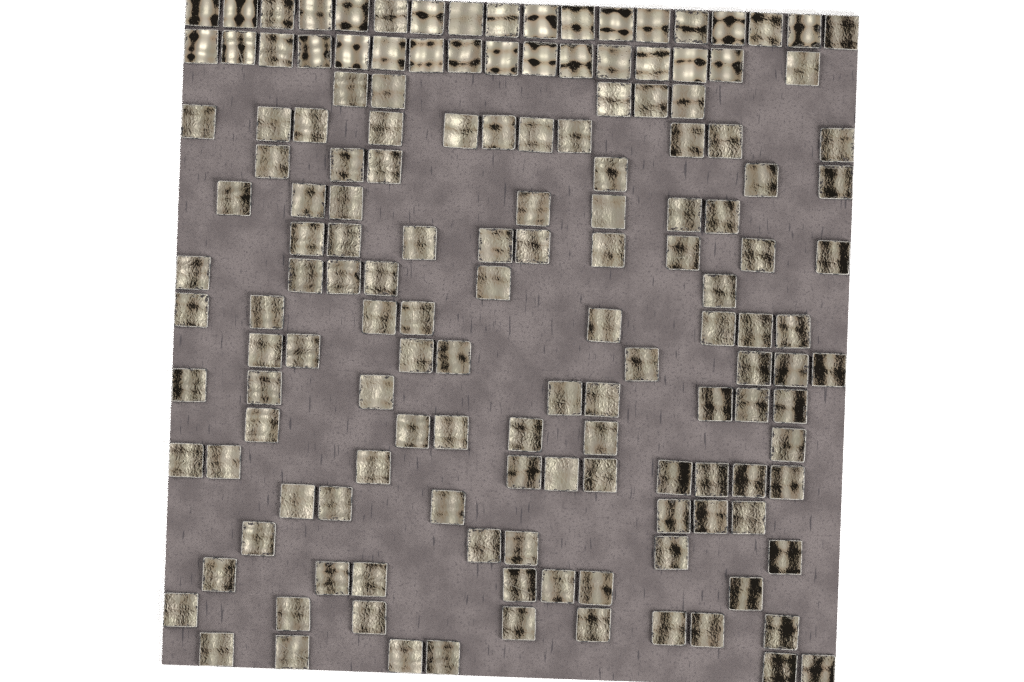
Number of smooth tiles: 25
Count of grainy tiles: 125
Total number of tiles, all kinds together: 150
